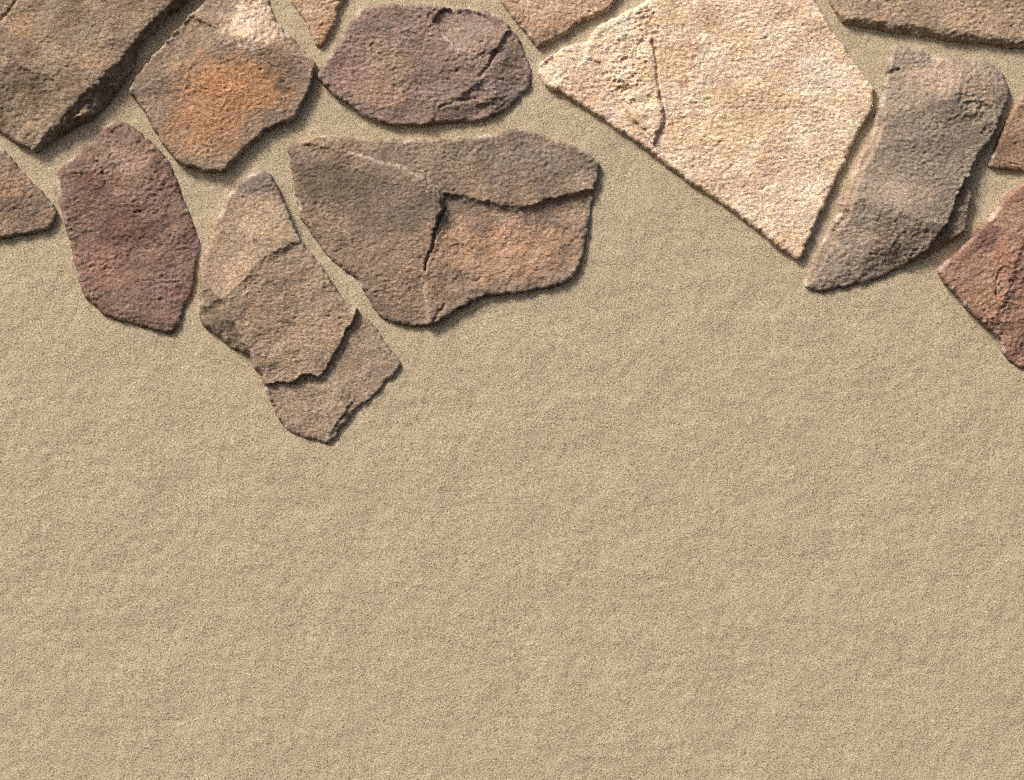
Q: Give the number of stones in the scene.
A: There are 14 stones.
